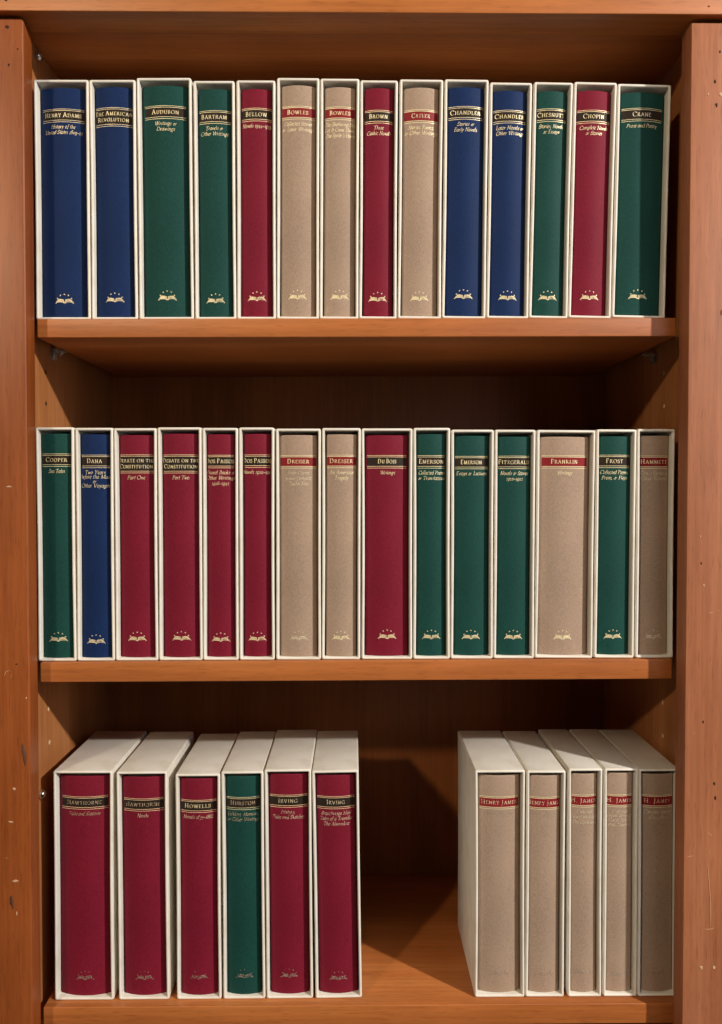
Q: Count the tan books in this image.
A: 12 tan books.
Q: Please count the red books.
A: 13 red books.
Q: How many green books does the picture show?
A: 10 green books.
